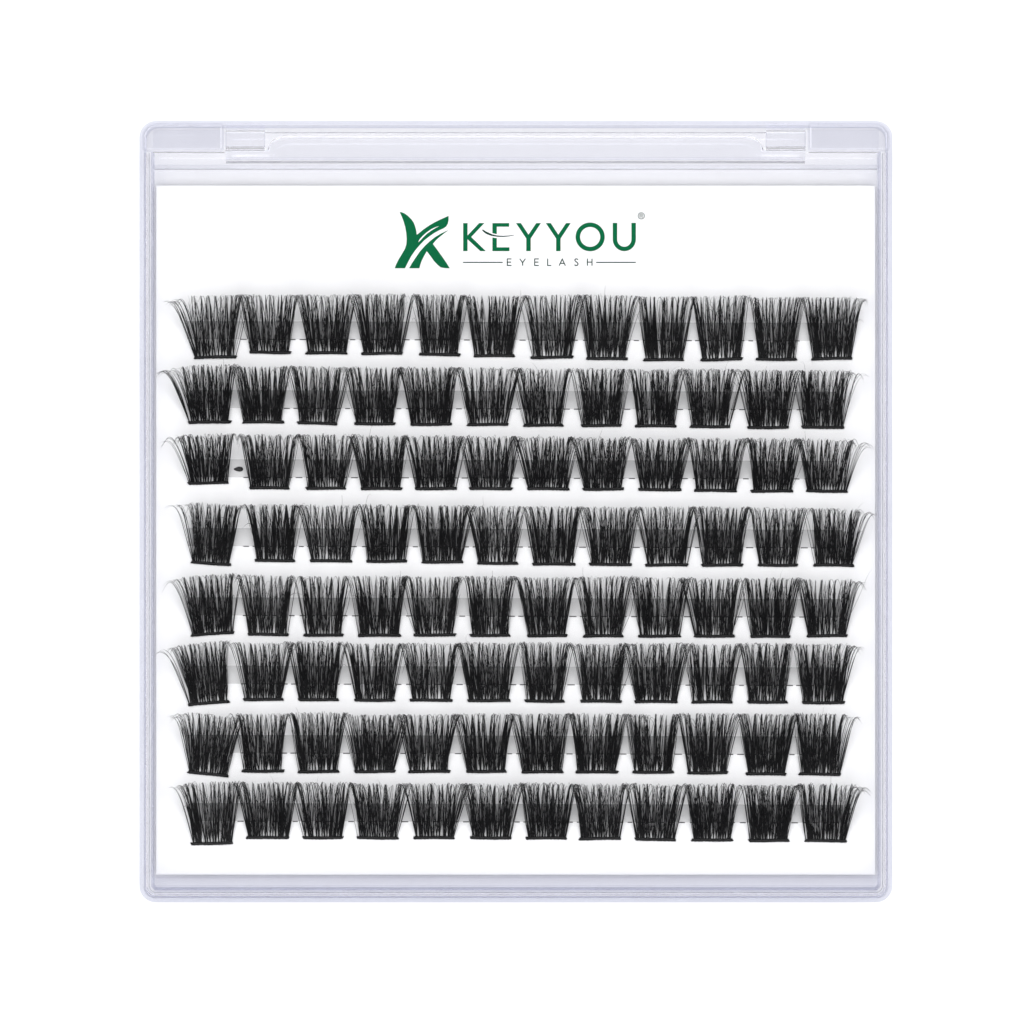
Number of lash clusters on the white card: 96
